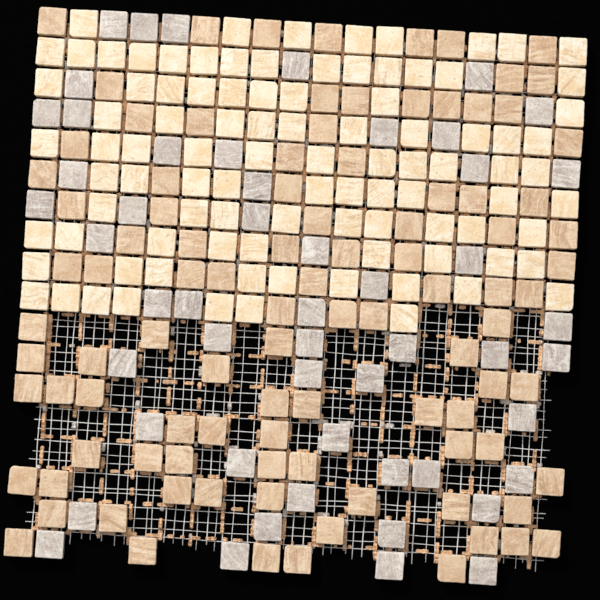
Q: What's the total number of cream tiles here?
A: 96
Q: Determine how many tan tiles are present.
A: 99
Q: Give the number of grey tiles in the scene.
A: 52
